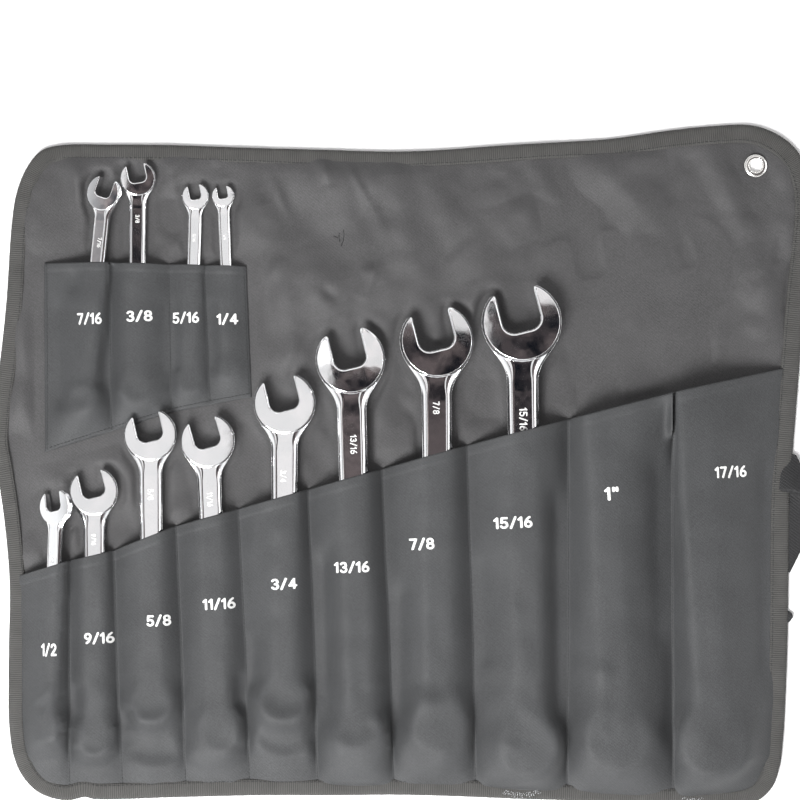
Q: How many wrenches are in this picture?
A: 12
